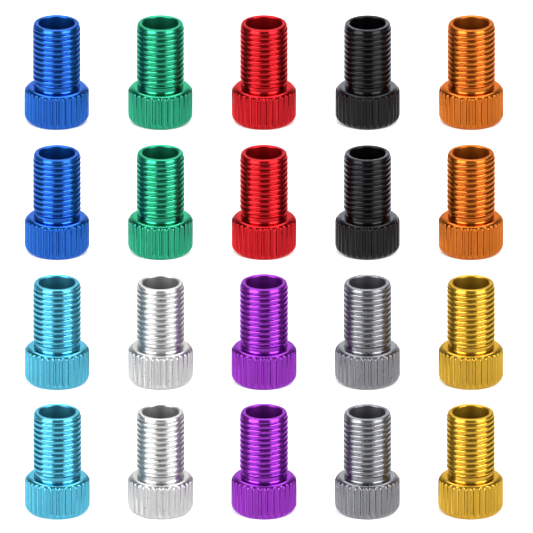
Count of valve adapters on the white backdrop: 20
